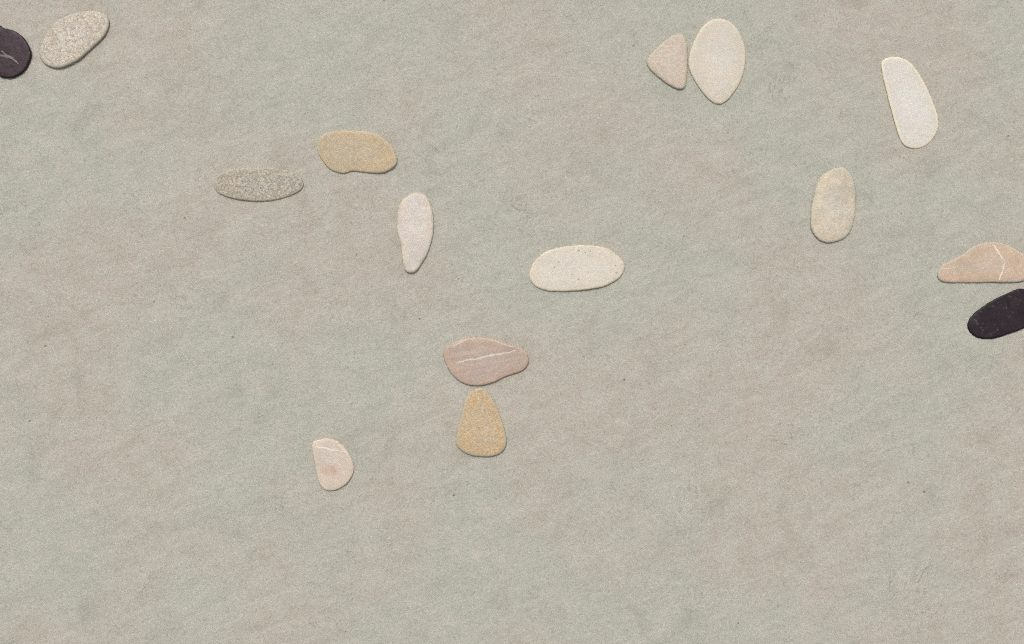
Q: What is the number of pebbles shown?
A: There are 15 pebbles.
